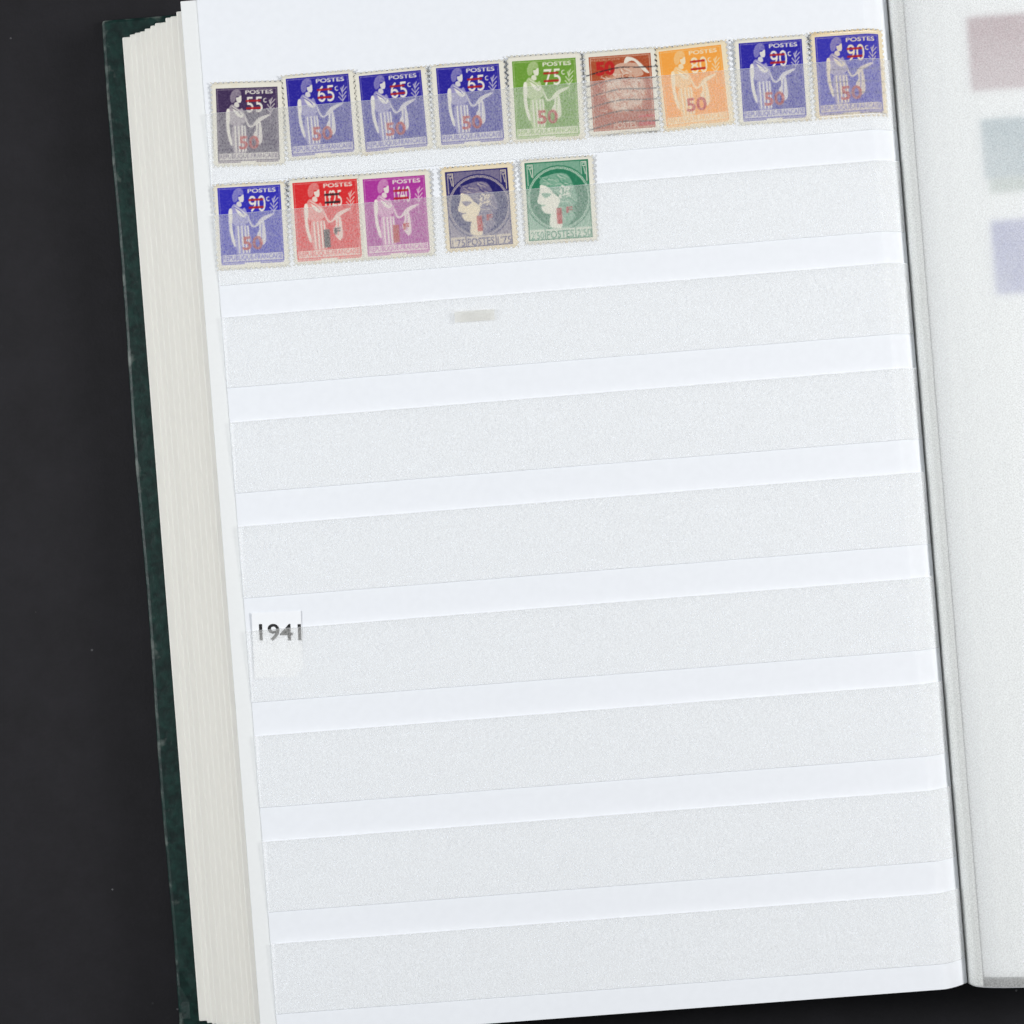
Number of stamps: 14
